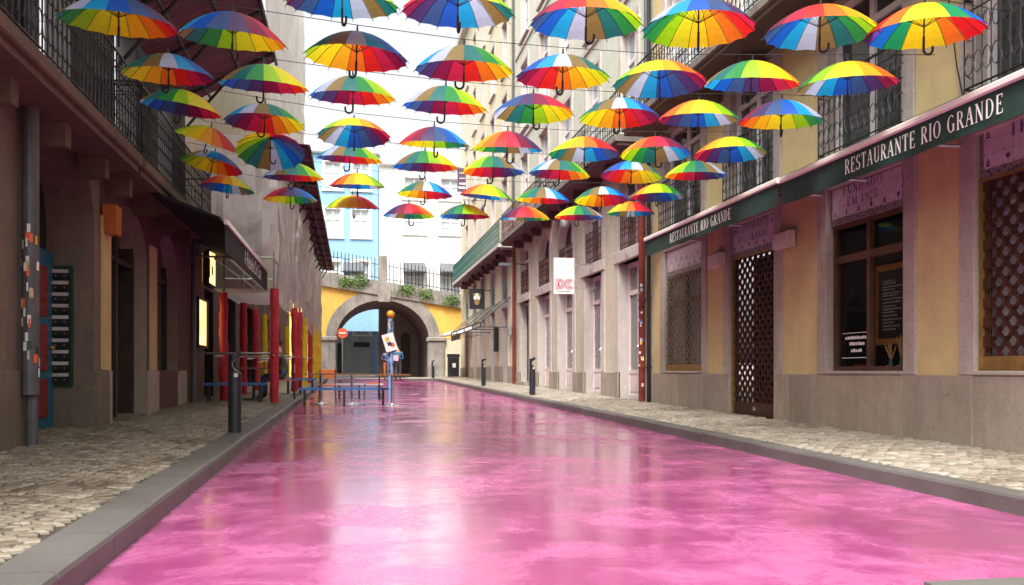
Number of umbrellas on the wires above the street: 54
